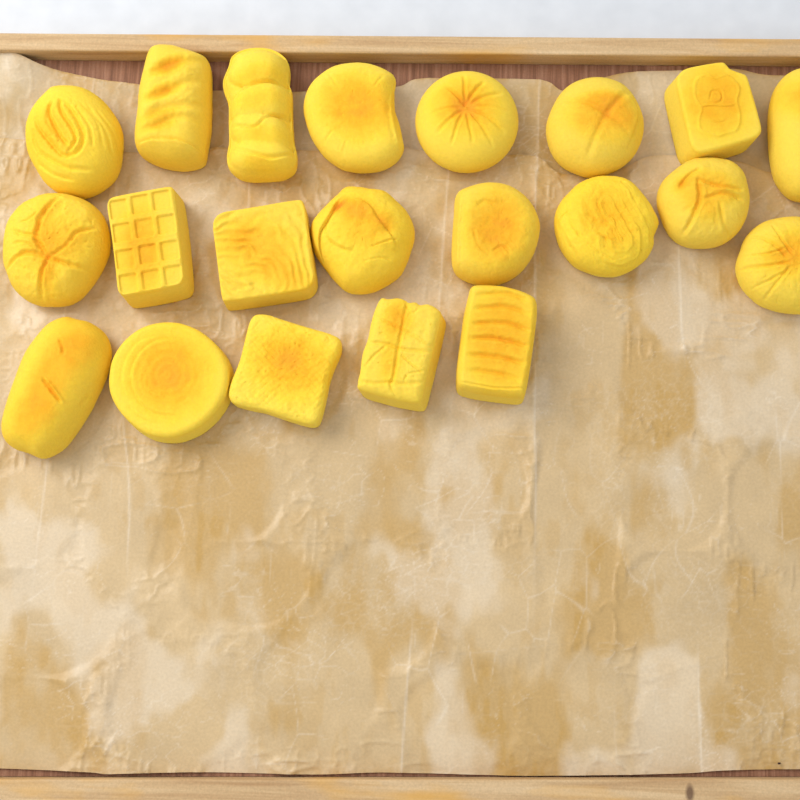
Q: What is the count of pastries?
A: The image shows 21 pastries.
